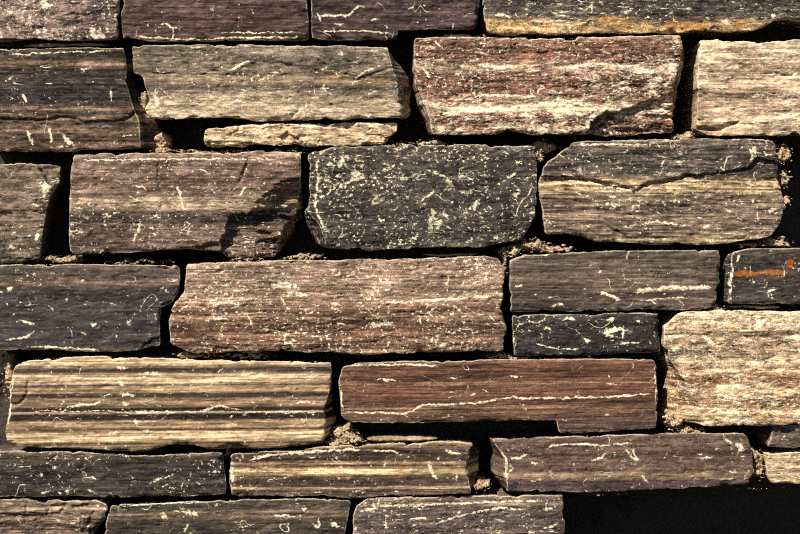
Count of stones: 29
